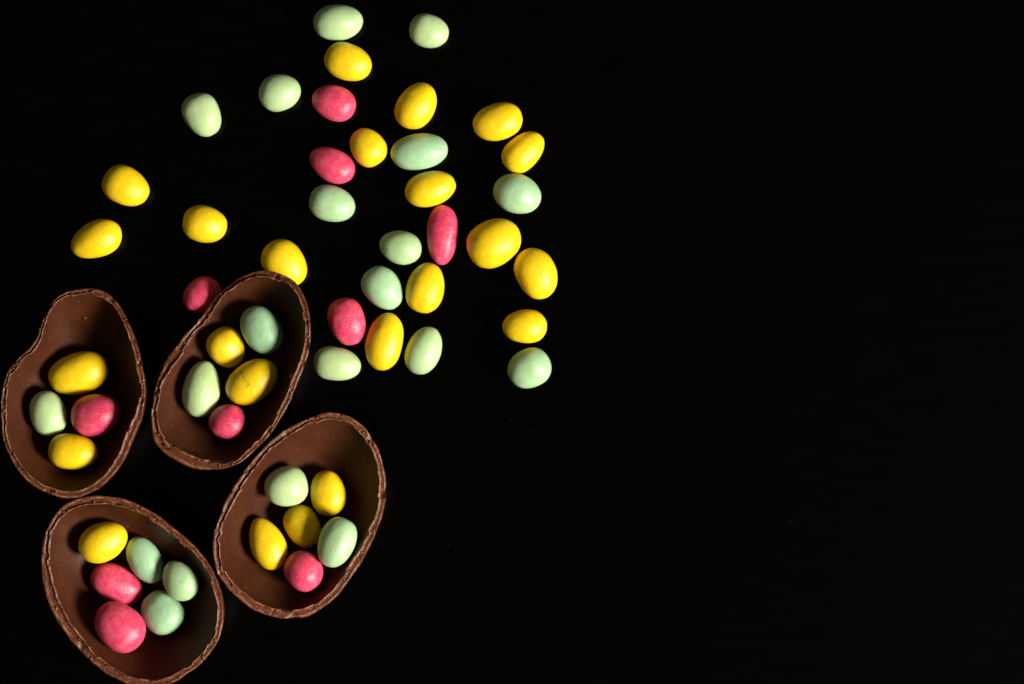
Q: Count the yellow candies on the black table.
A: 23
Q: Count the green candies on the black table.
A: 20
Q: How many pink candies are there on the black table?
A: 10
